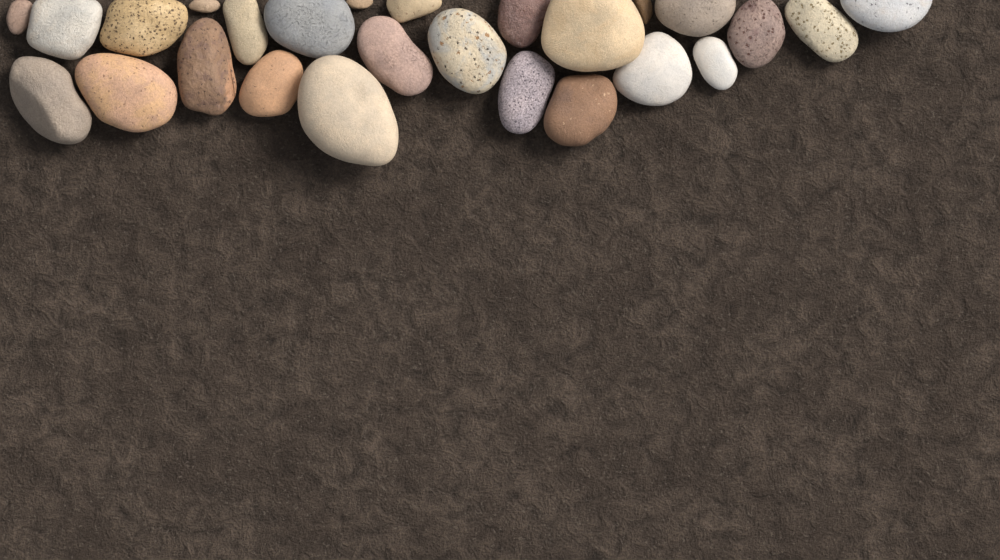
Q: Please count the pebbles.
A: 26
